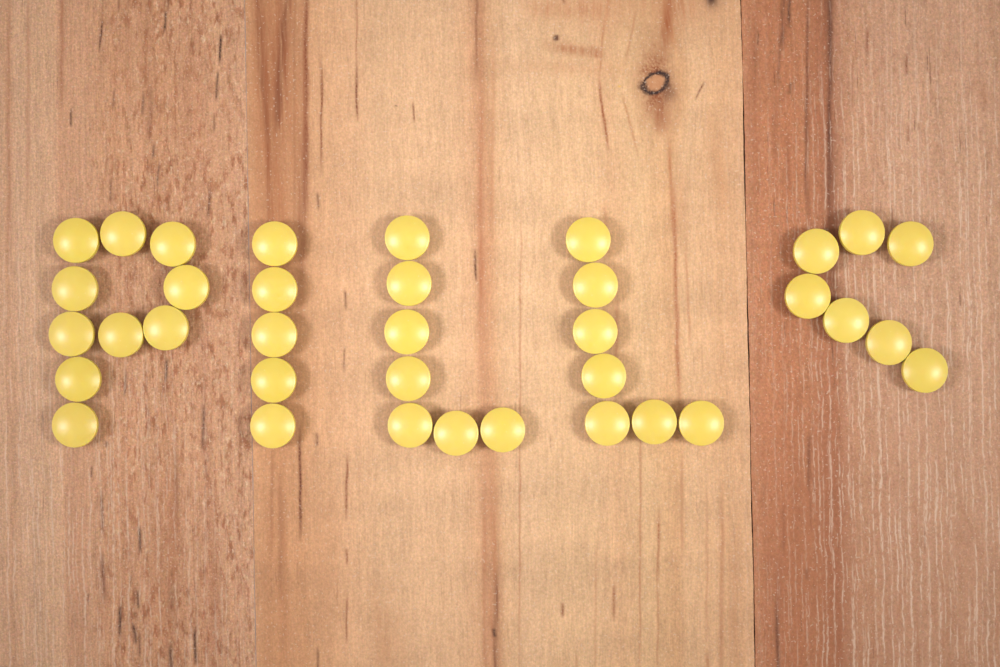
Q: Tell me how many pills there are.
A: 36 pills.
